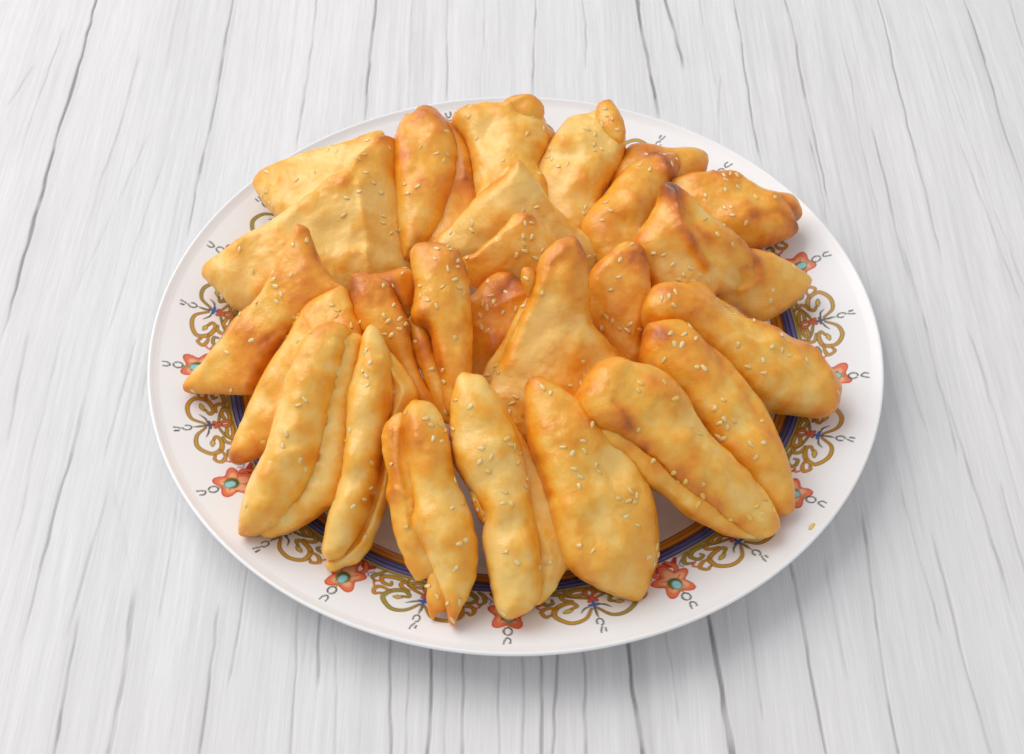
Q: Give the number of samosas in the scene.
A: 25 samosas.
